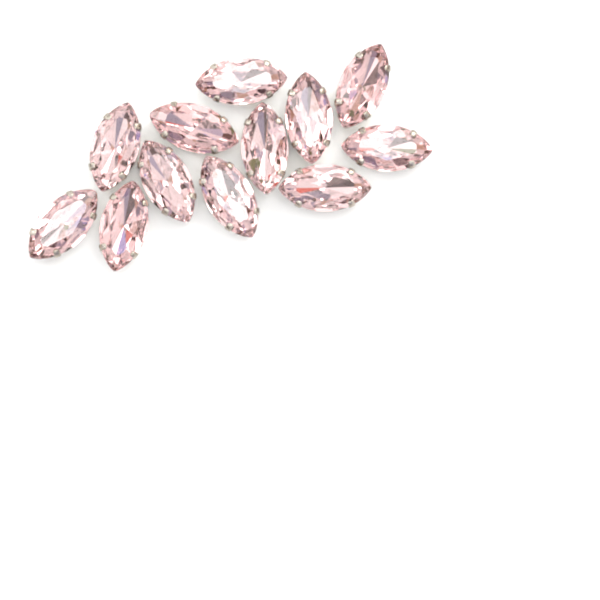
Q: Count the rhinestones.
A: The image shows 12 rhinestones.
